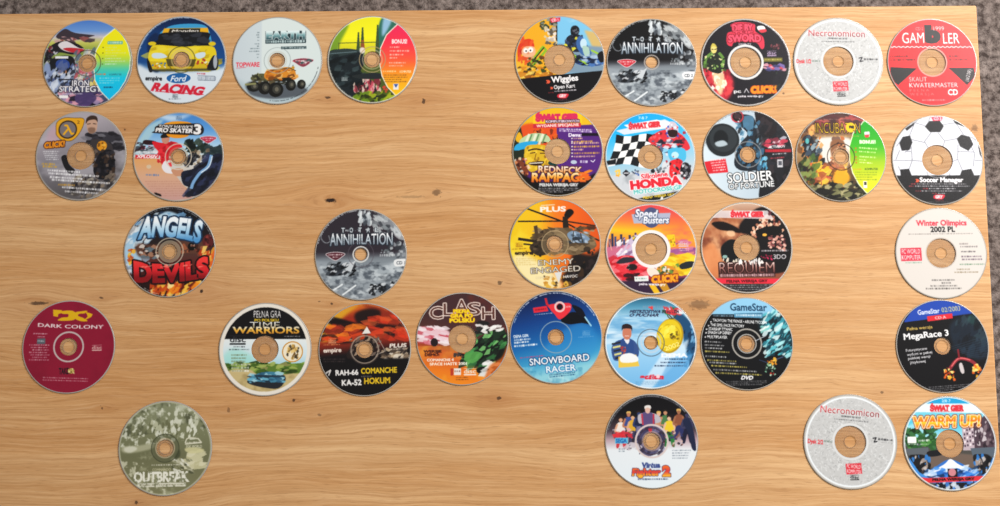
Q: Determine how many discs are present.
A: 34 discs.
